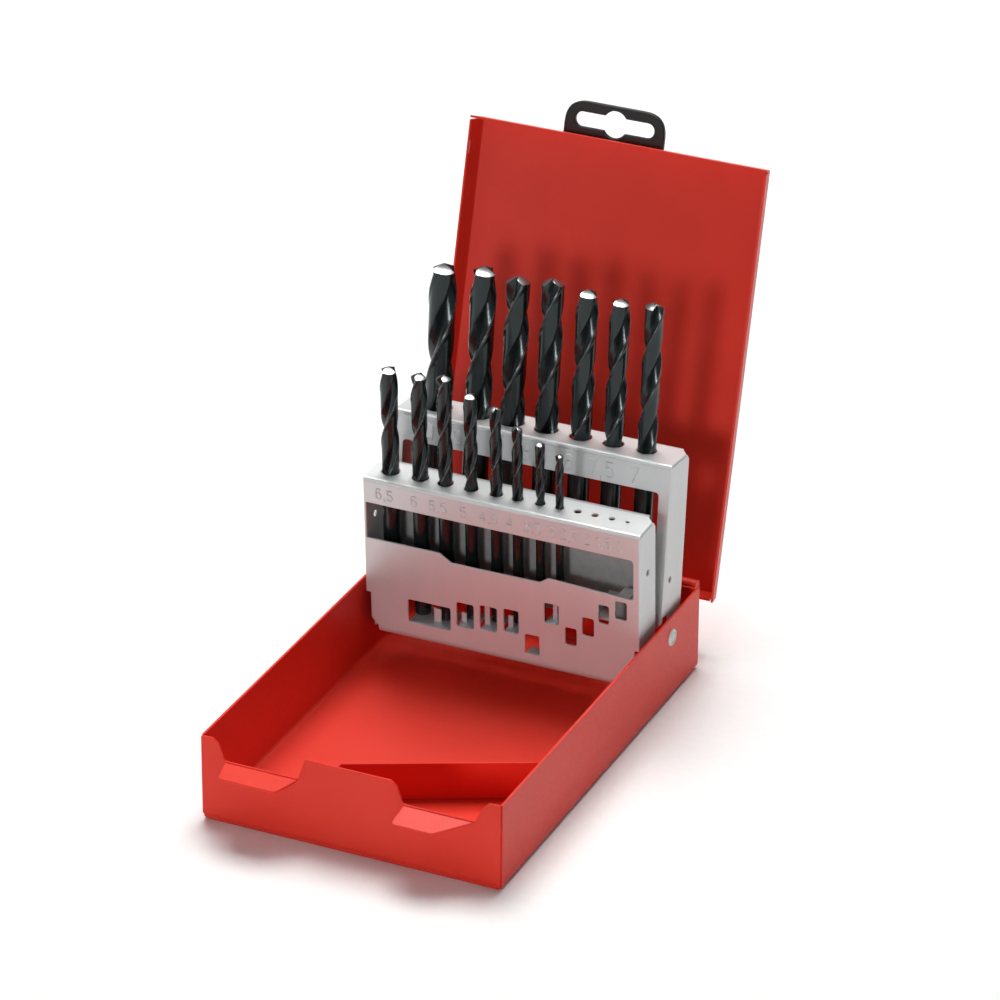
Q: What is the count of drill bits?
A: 15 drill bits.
